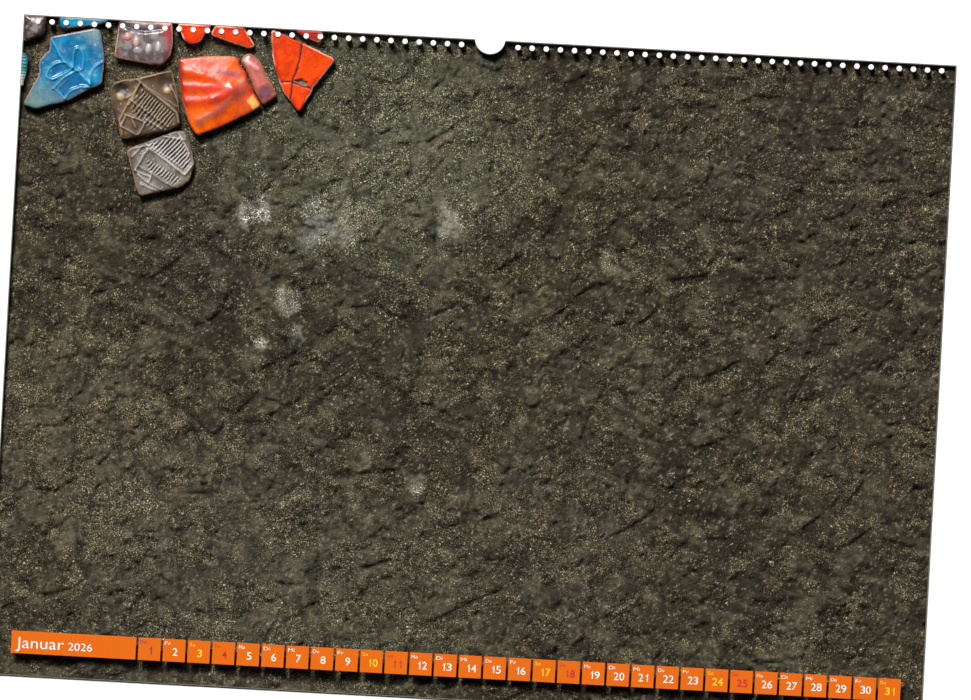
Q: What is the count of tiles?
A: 13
